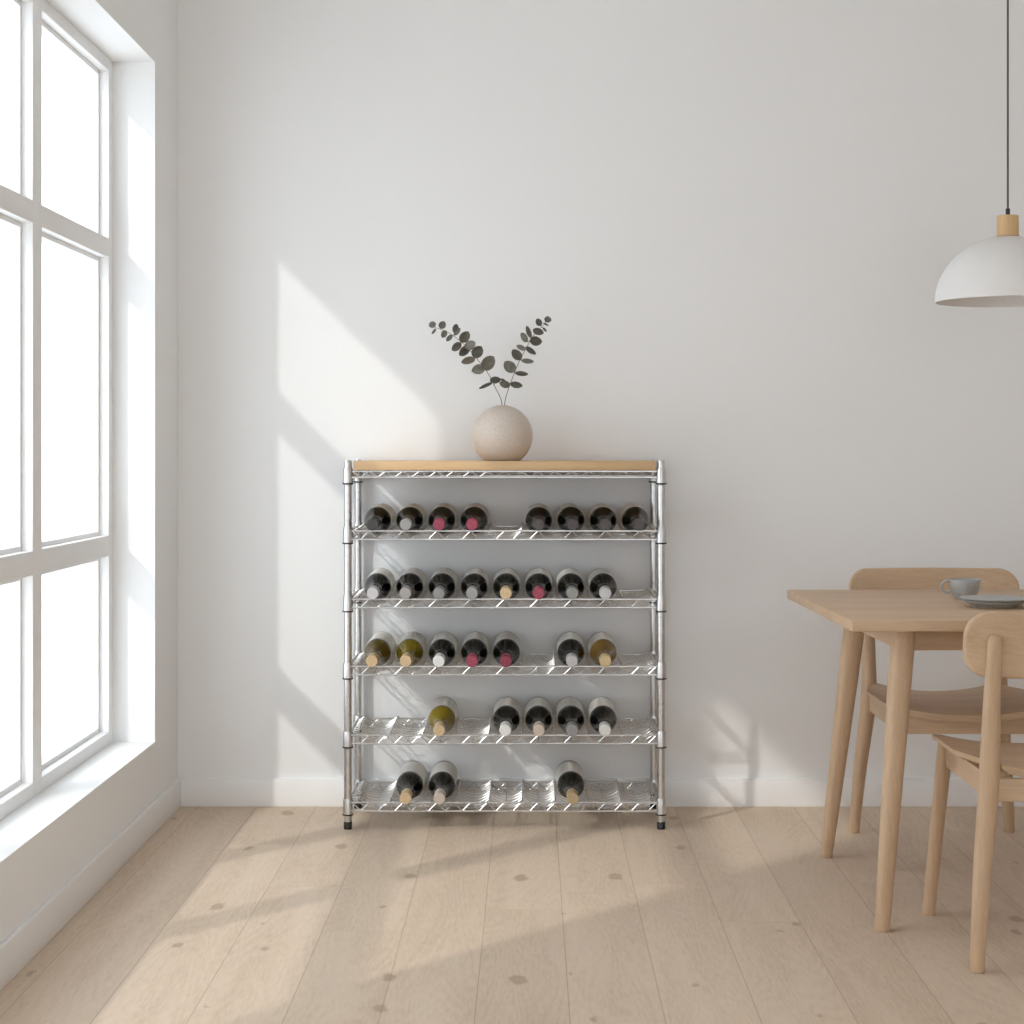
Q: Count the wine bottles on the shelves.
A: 31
